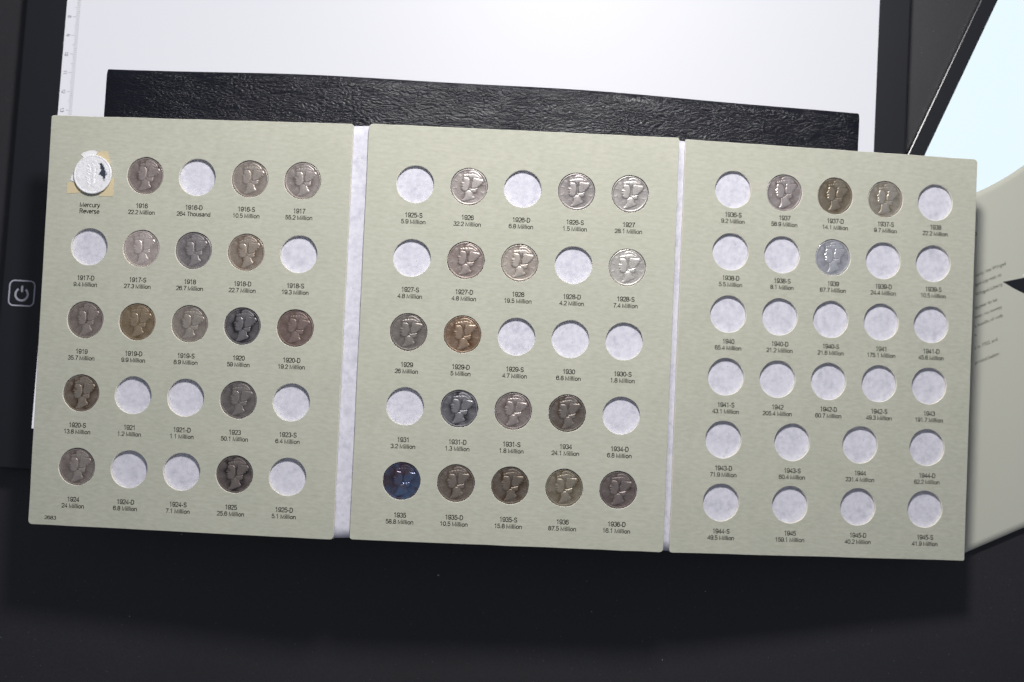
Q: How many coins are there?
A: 36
